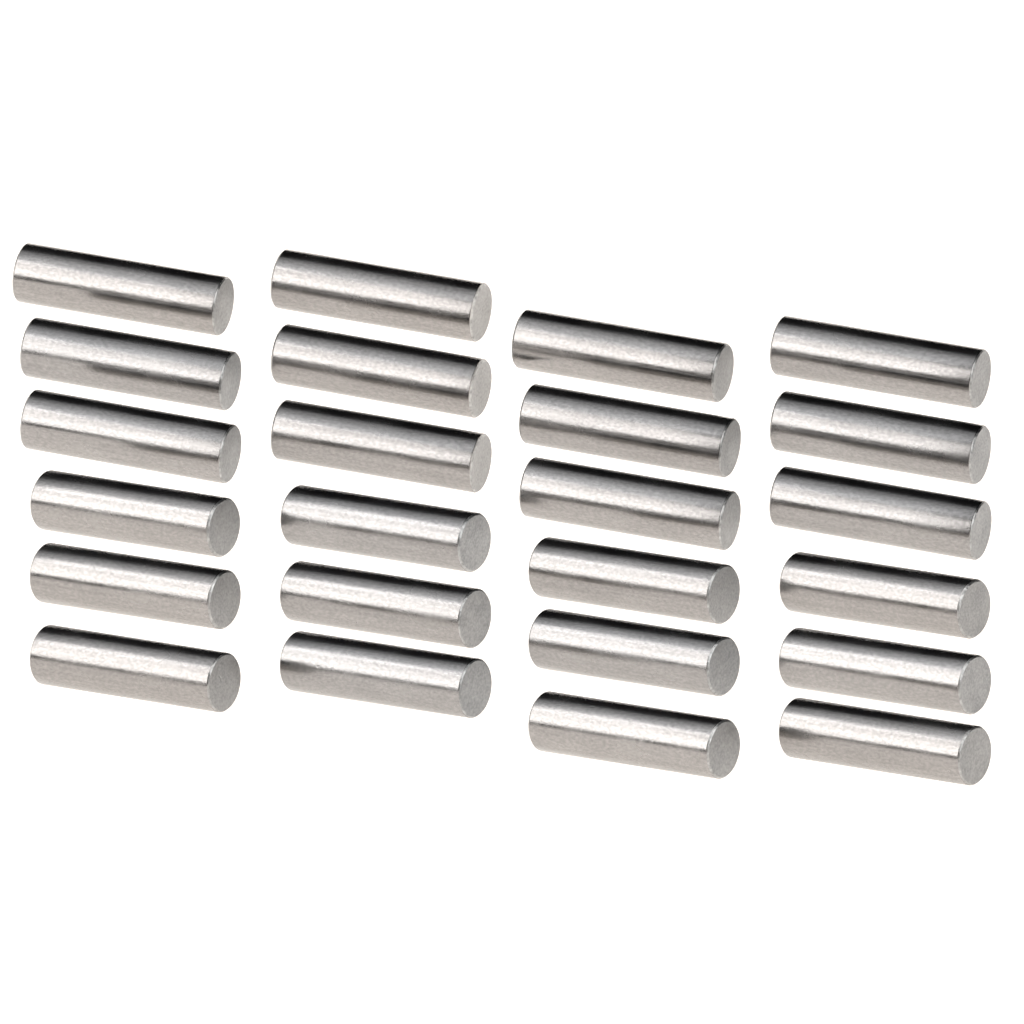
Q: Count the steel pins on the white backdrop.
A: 24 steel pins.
